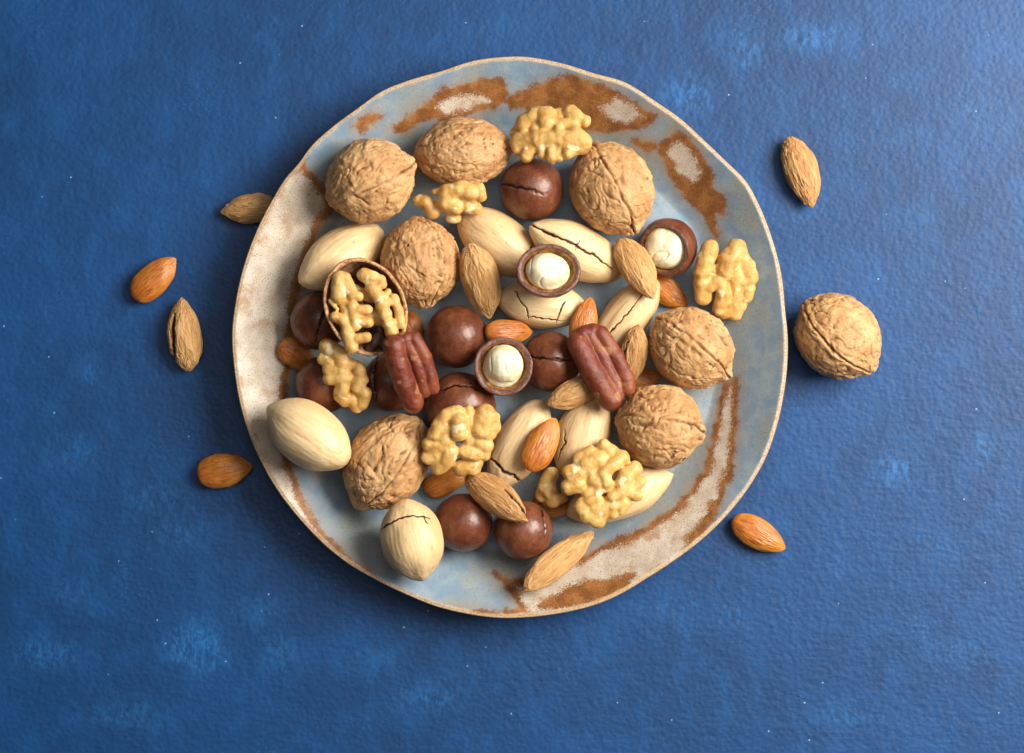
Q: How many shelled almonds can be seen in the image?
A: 12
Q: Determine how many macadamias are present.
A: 12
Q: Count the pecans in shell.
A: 10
